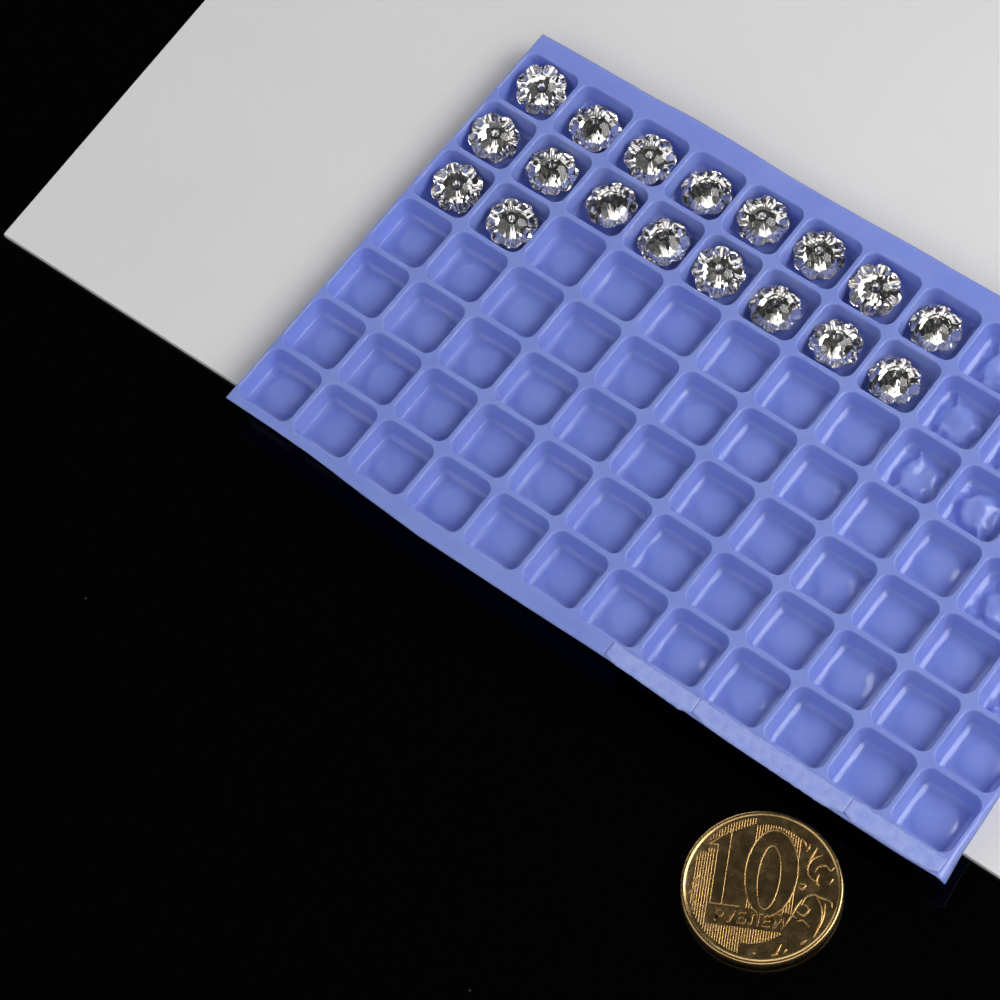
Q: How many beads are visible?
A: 18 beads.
